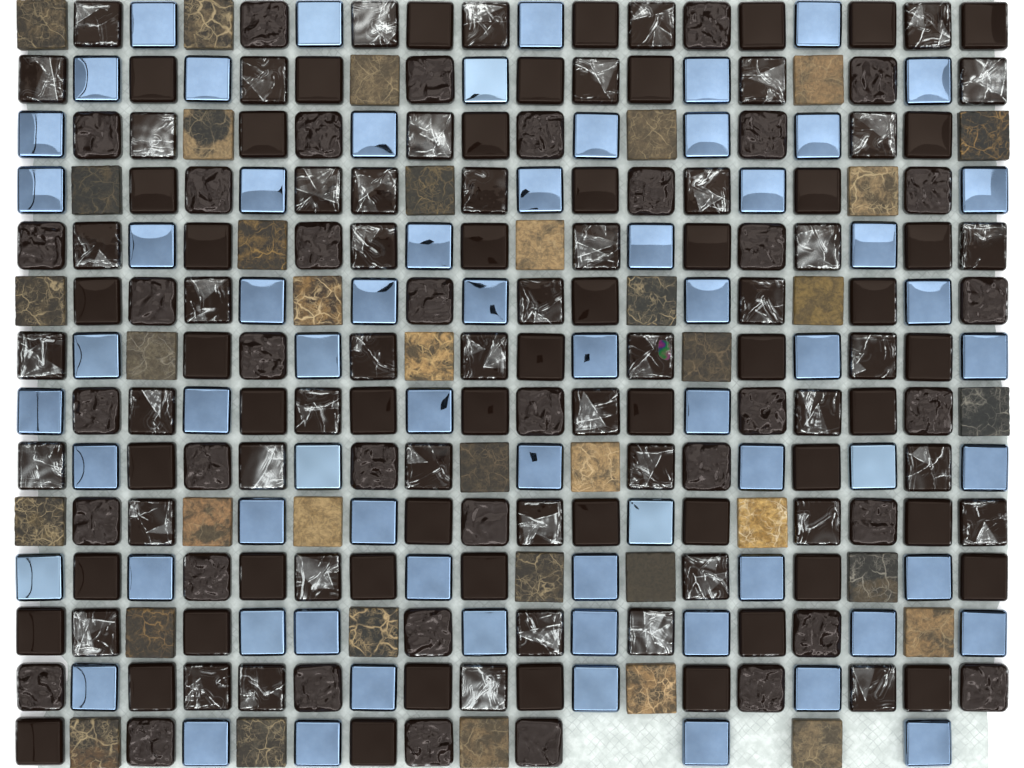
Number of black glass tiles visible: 143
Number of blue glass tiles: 67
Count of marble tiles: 37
